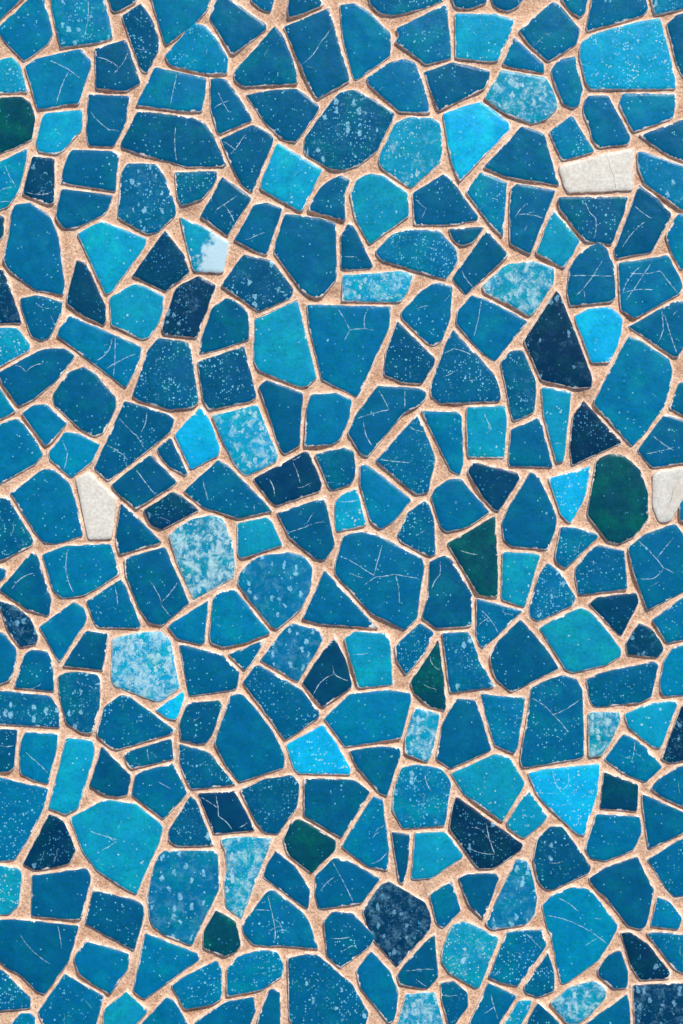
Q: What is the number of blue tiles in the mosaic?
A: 199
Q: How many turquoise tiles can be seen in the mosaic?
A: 48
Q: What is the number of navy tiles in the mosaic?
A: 29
